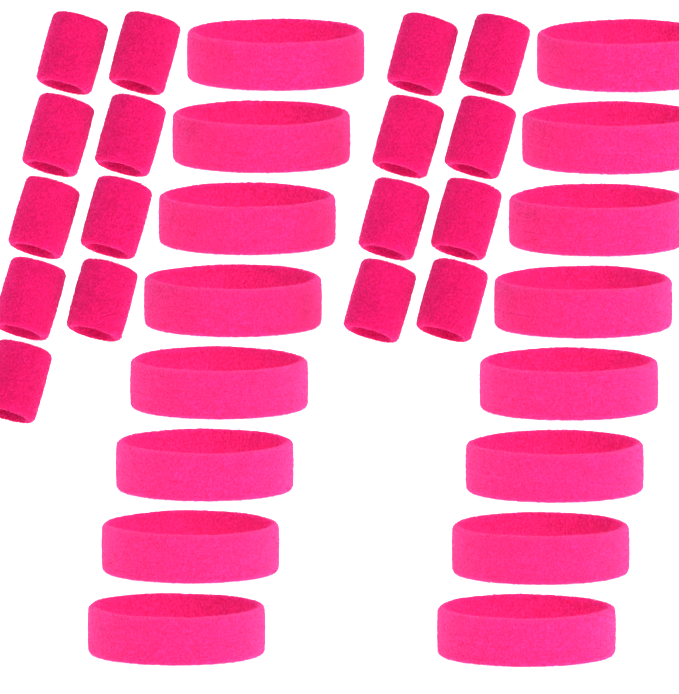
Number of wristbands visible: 17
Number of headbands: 16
